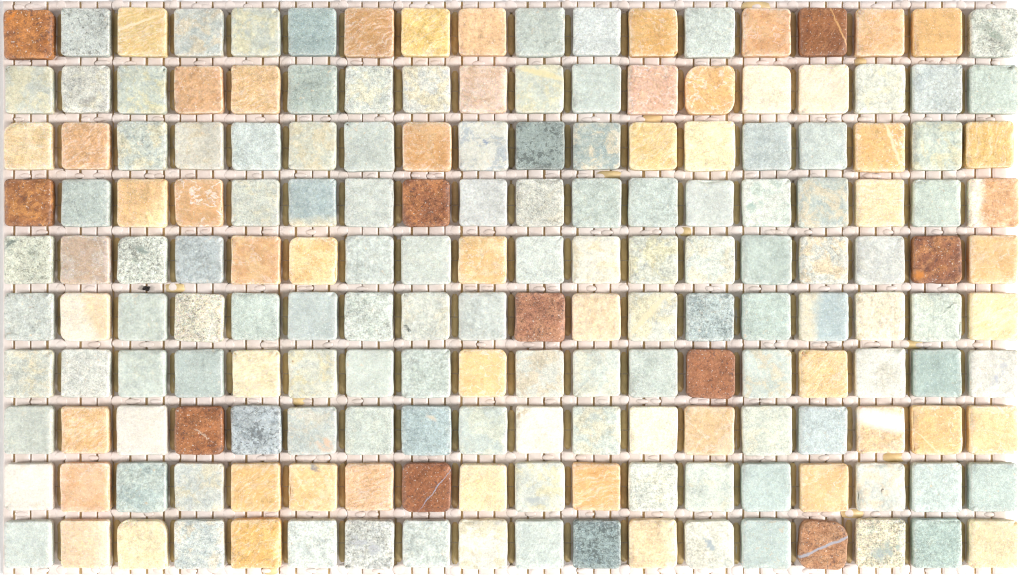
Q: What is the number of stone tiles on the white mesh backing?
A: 180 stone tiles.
